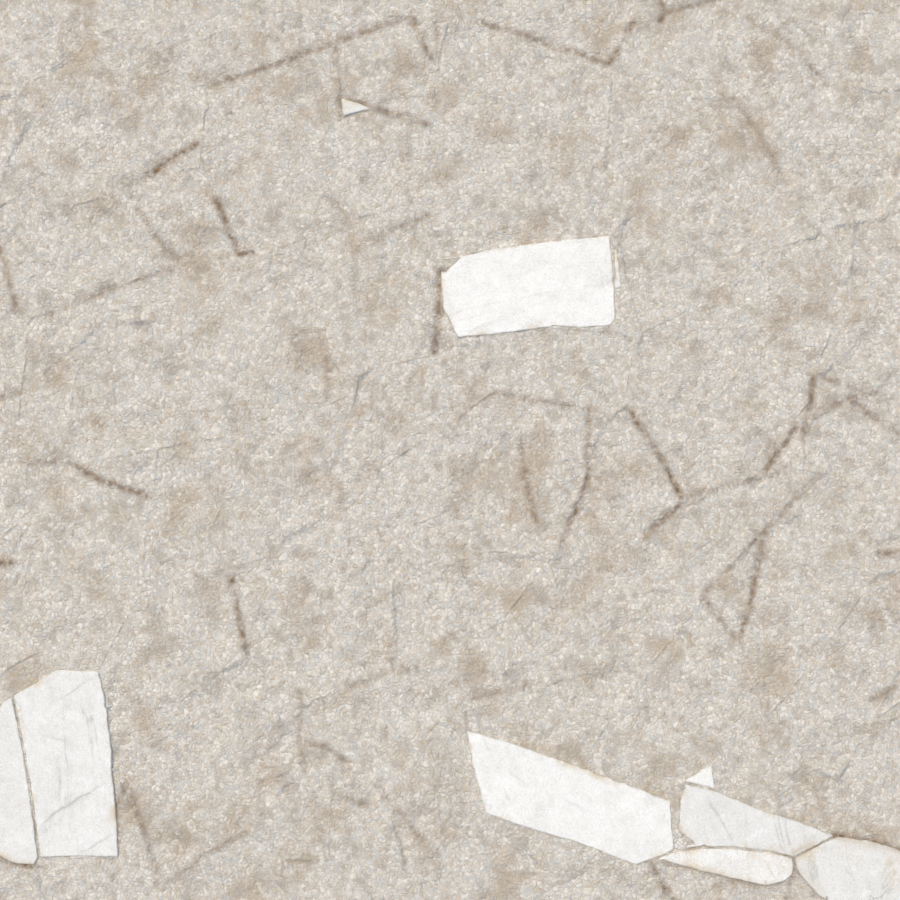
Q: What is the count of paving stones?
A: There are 10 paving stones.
